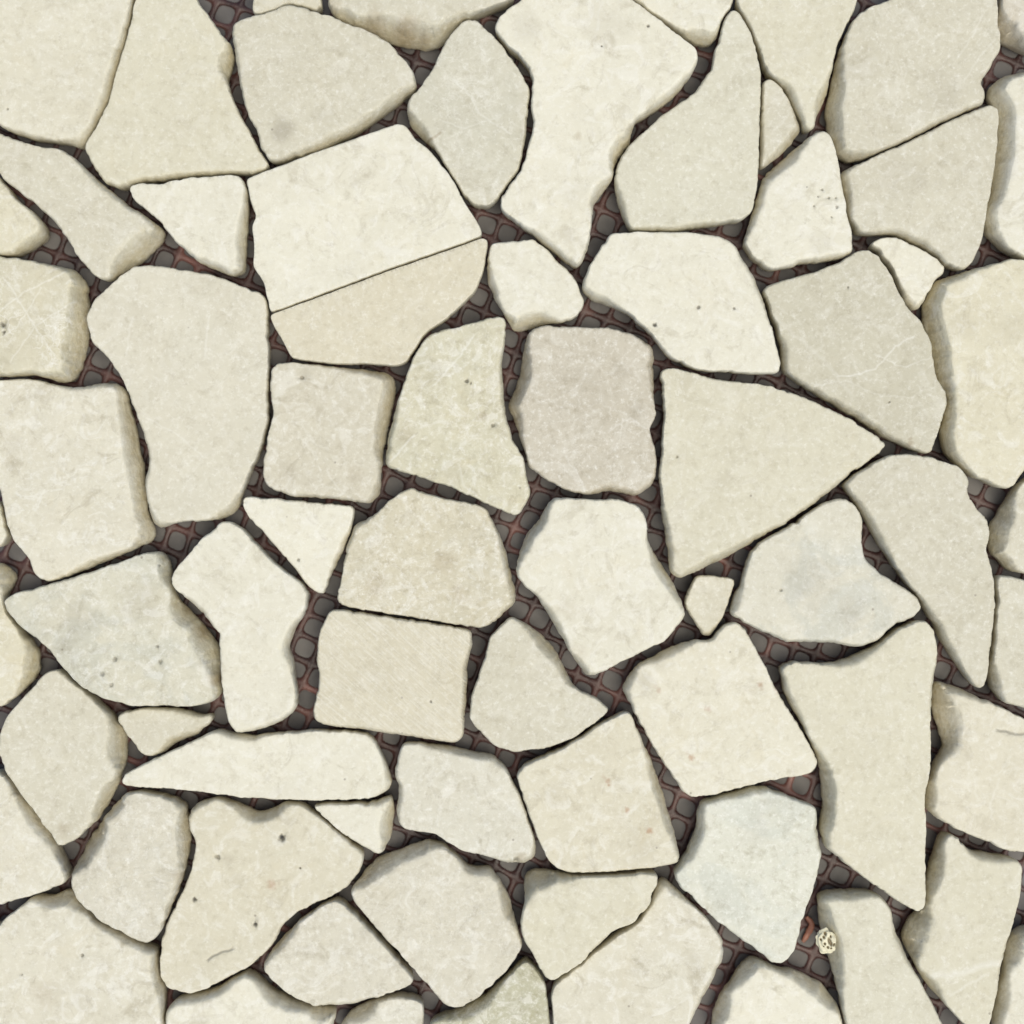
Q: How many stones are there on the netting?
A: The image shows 72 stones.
